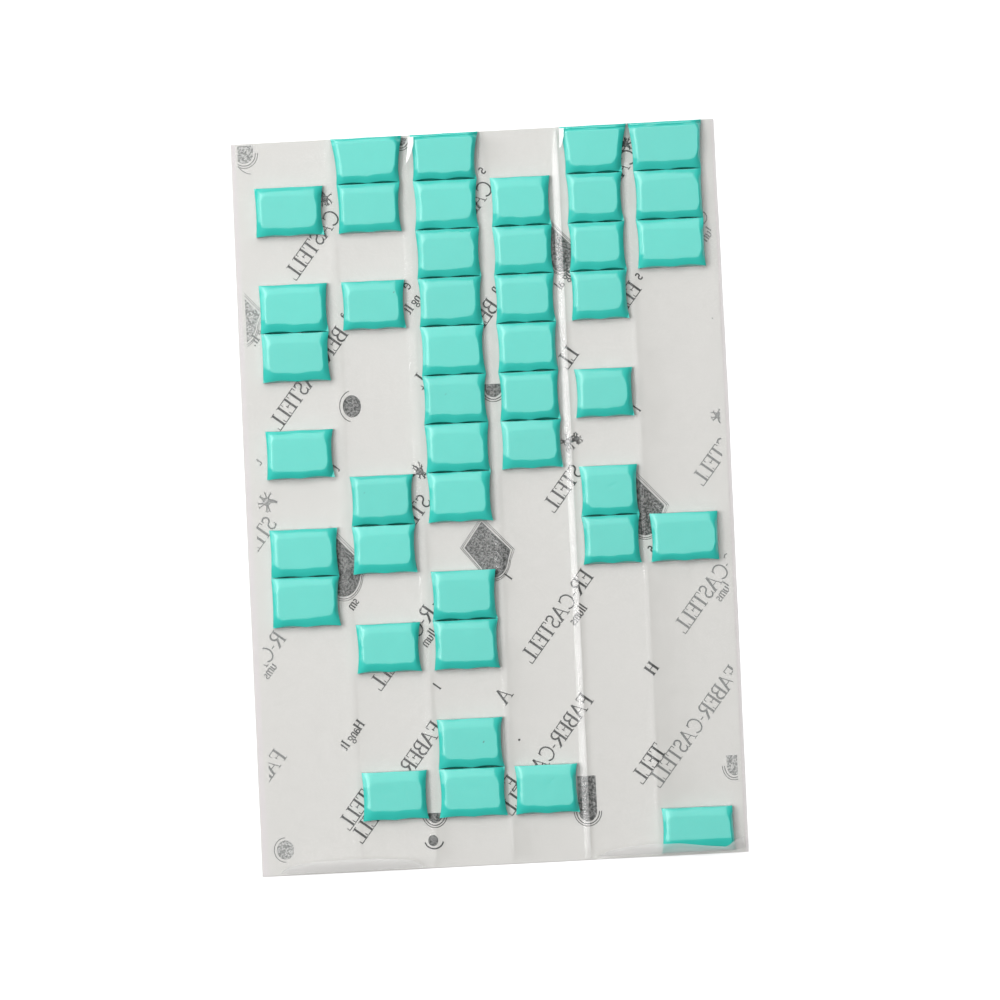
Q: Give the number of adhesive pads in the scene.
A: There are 44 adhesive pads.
